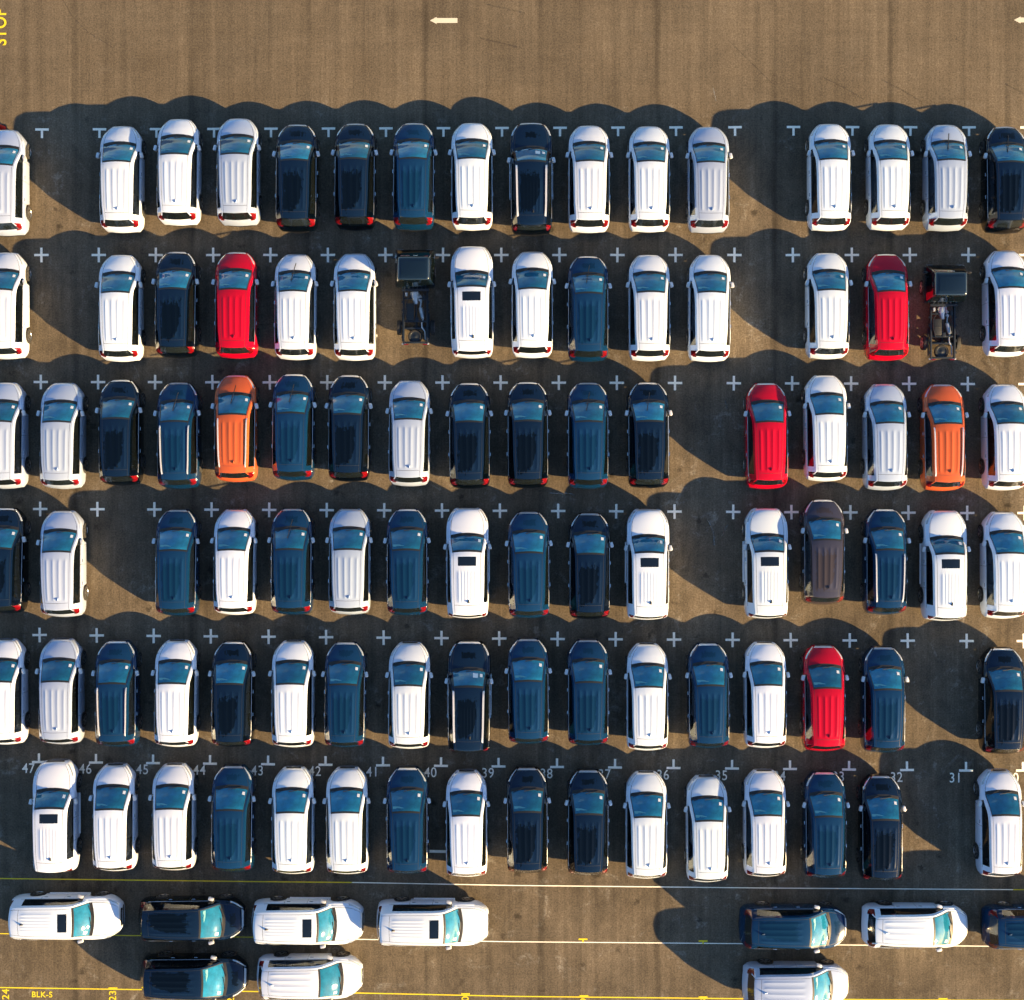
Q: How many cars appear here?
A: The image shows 106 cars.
